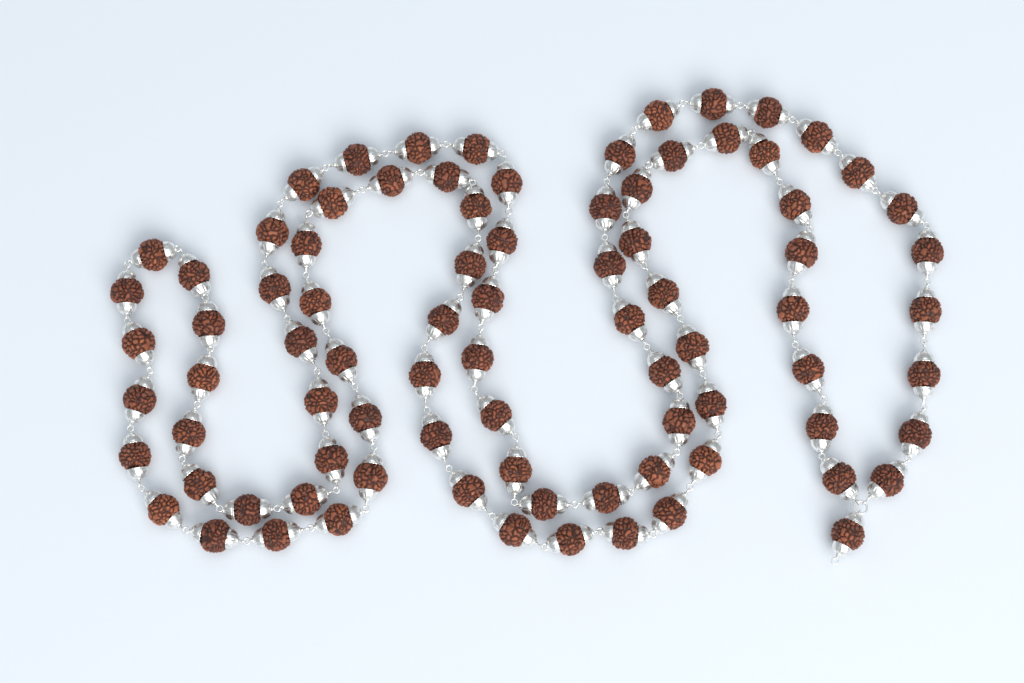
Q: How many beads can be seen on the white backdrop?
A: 85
